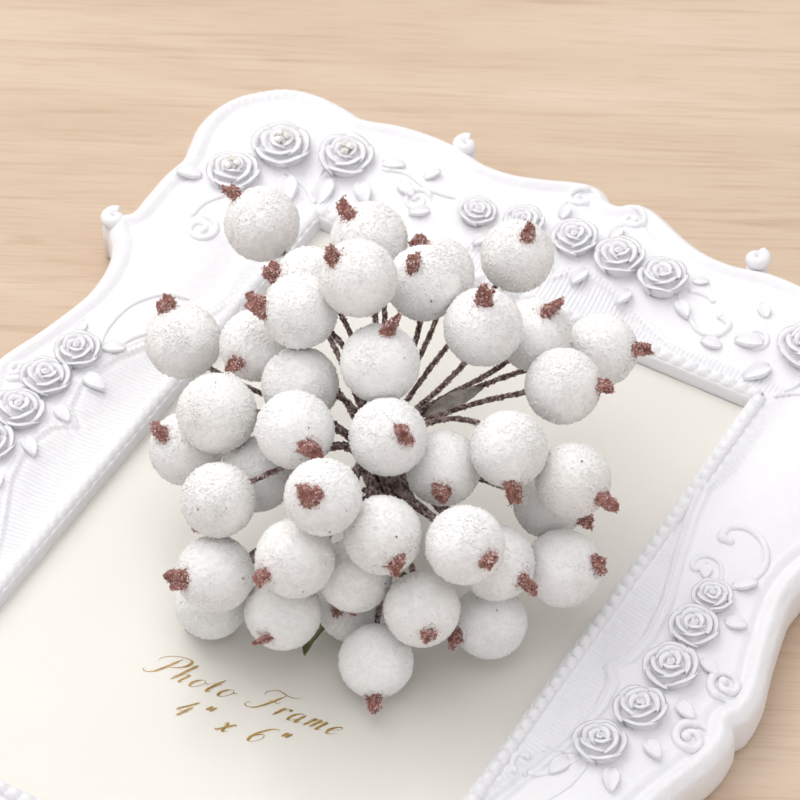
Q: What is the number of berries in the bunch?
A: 40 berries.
